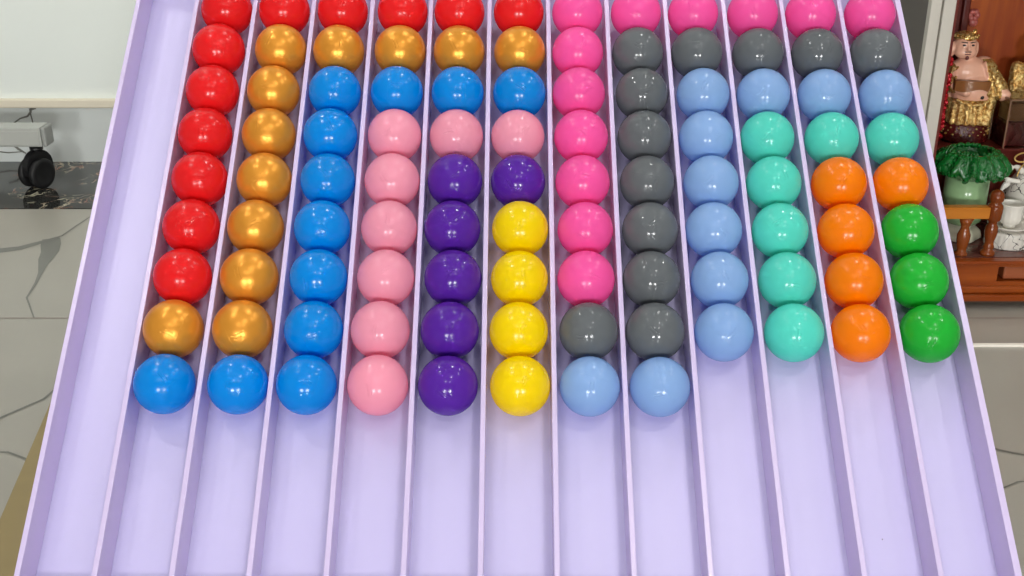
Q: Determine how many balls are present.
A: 104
